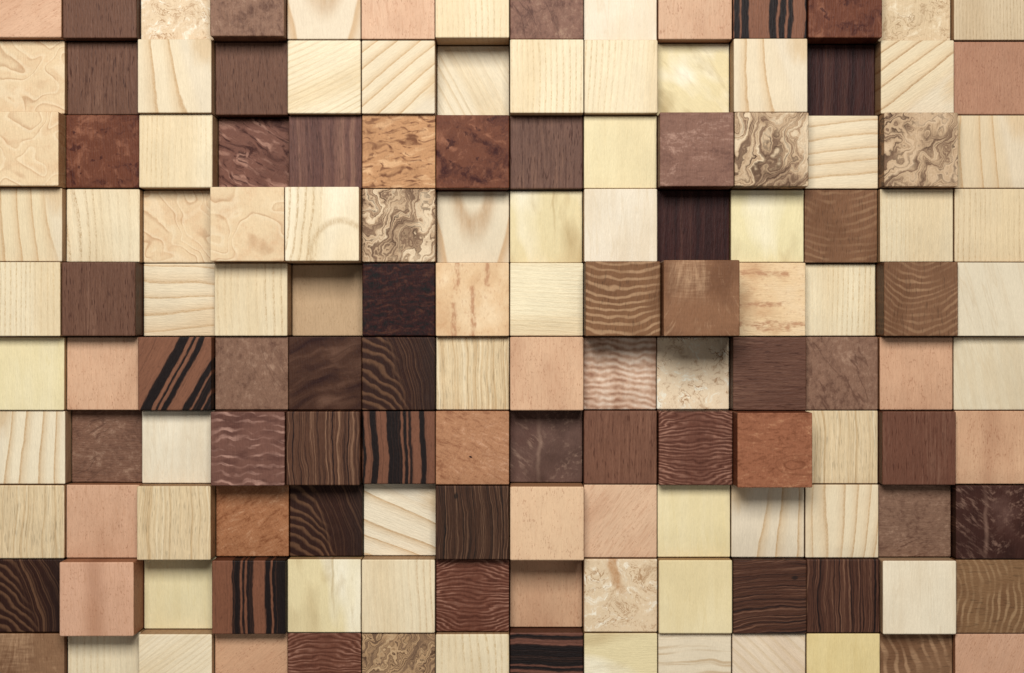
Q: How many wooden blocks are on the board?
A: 140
